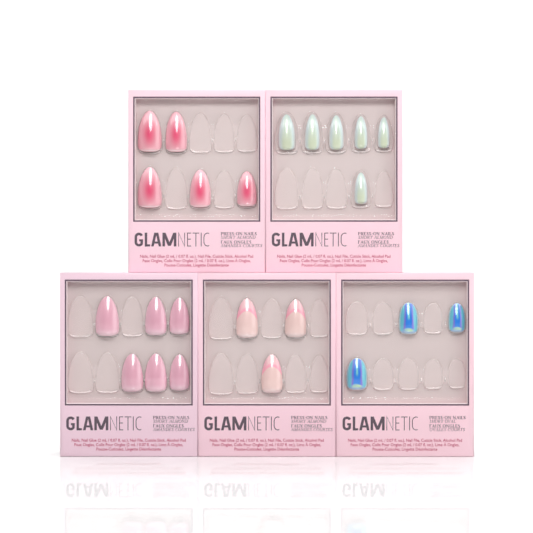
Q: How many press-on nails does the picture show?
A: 23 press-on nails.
